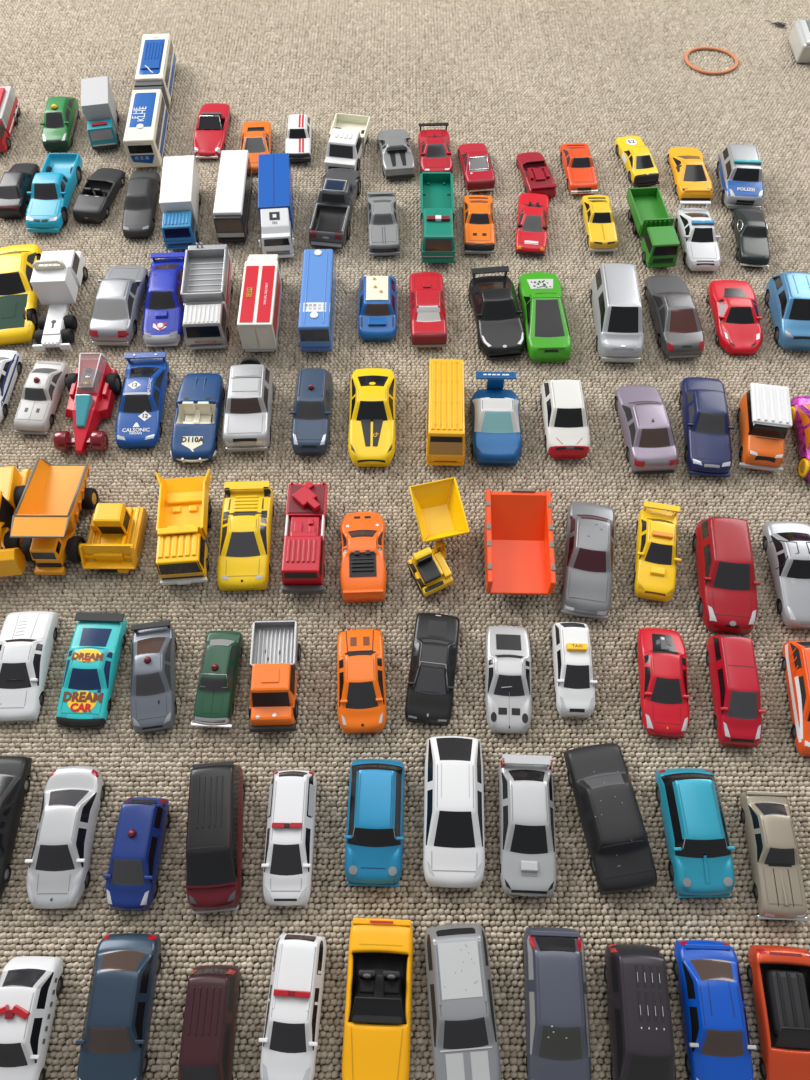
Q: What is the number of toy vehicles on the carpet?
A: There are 108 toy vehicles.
